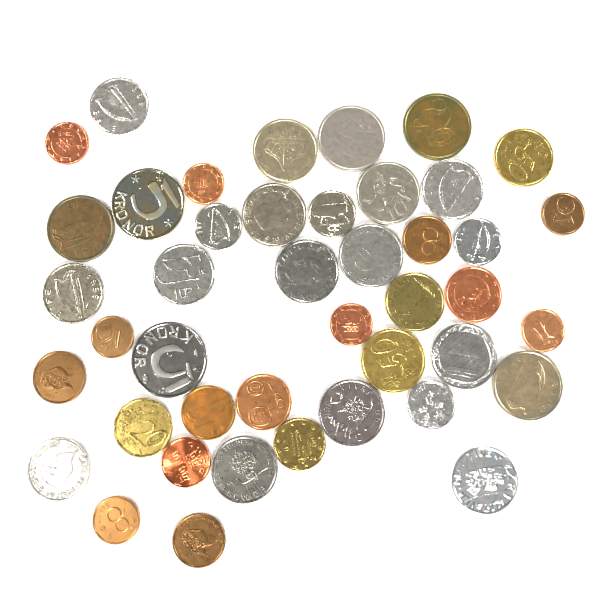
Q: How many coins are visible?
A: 43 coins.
